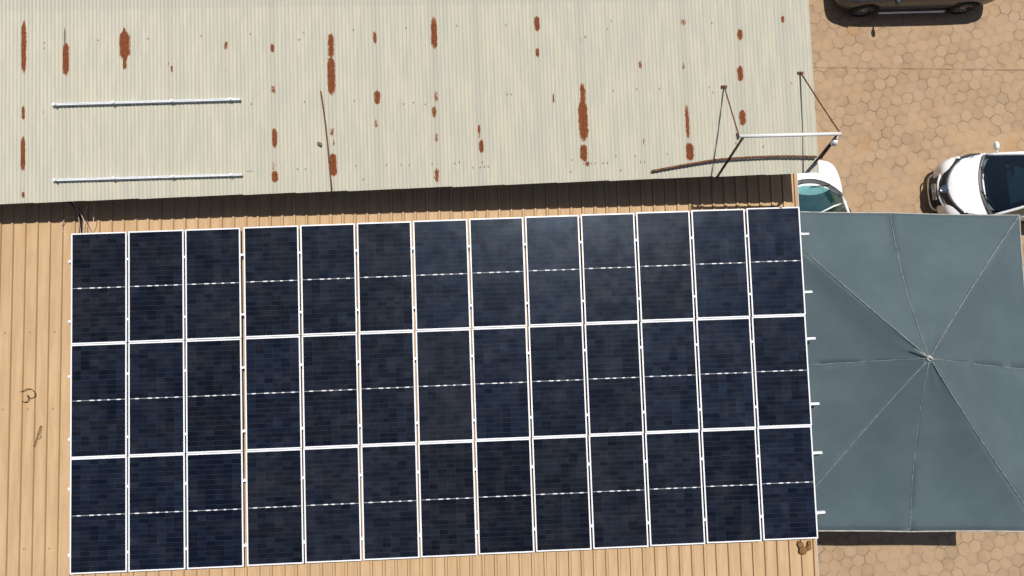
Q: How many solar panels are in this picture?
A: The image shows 39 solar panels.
